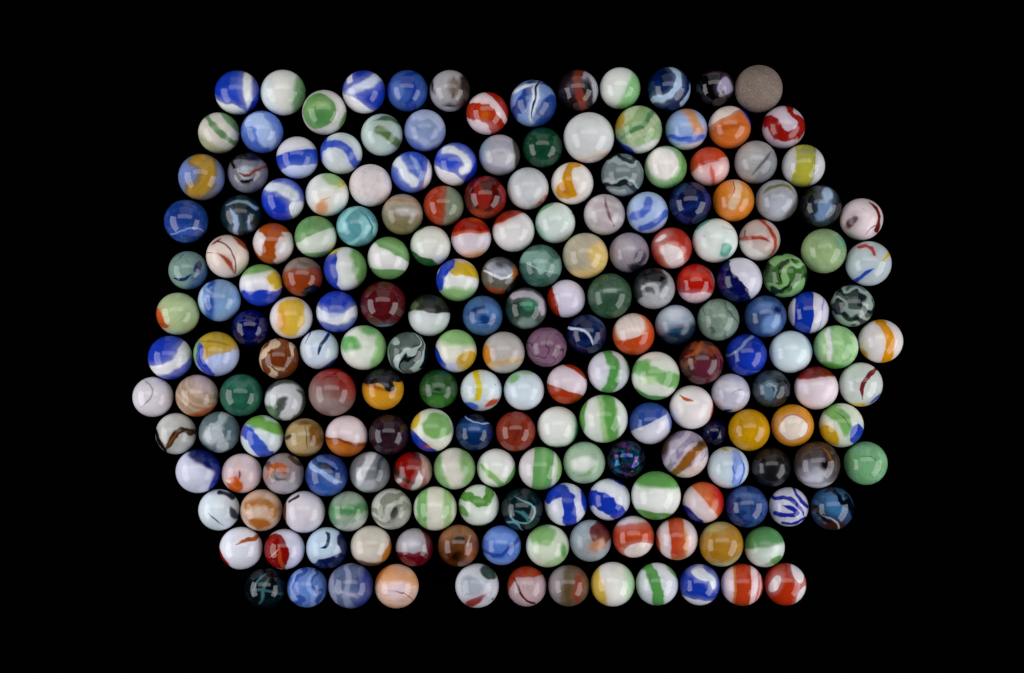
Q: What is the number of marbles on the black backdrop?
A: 200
